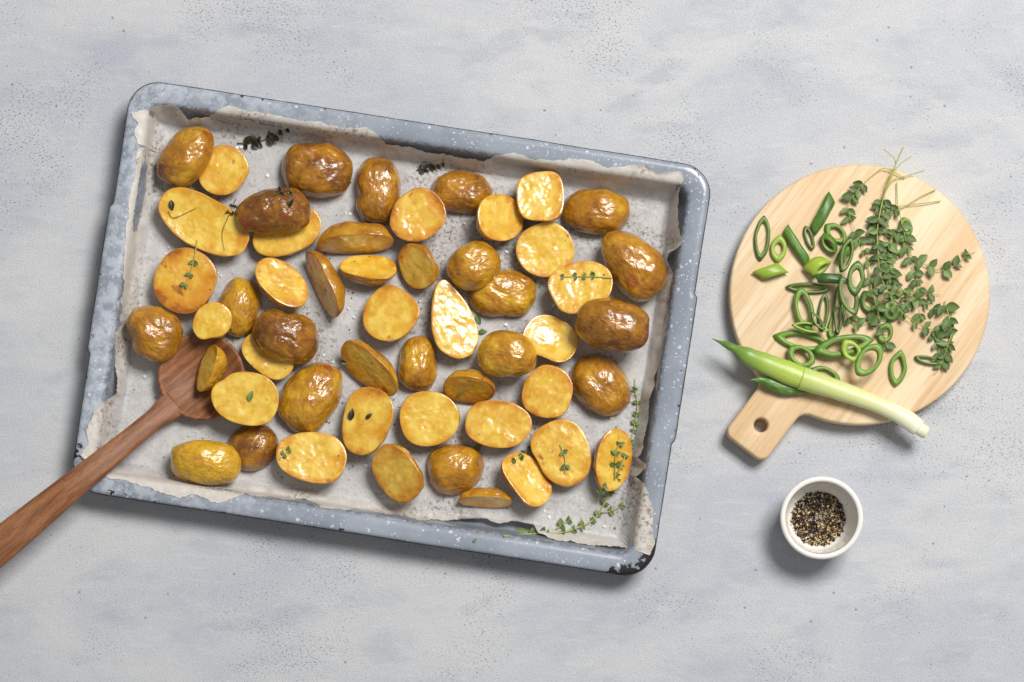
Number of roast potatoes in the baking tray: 53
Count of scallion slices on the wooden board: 35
